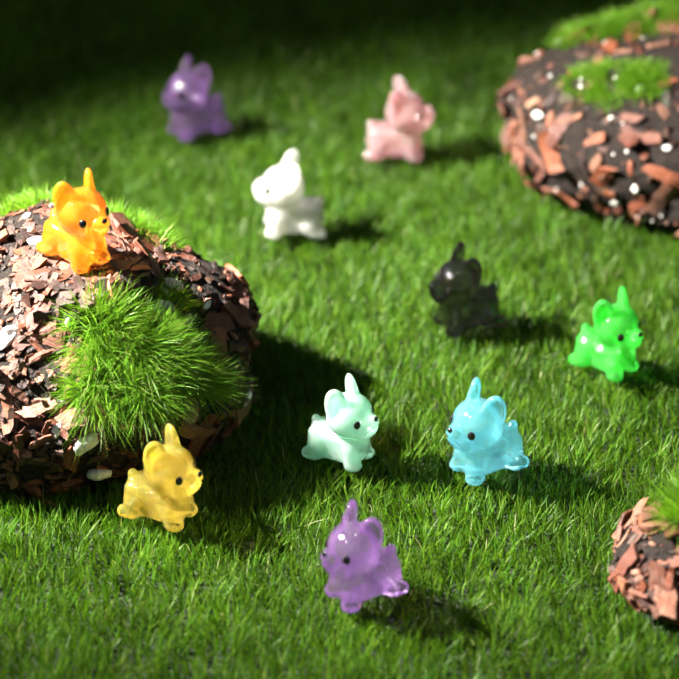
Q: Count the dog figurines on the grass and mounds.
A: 10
